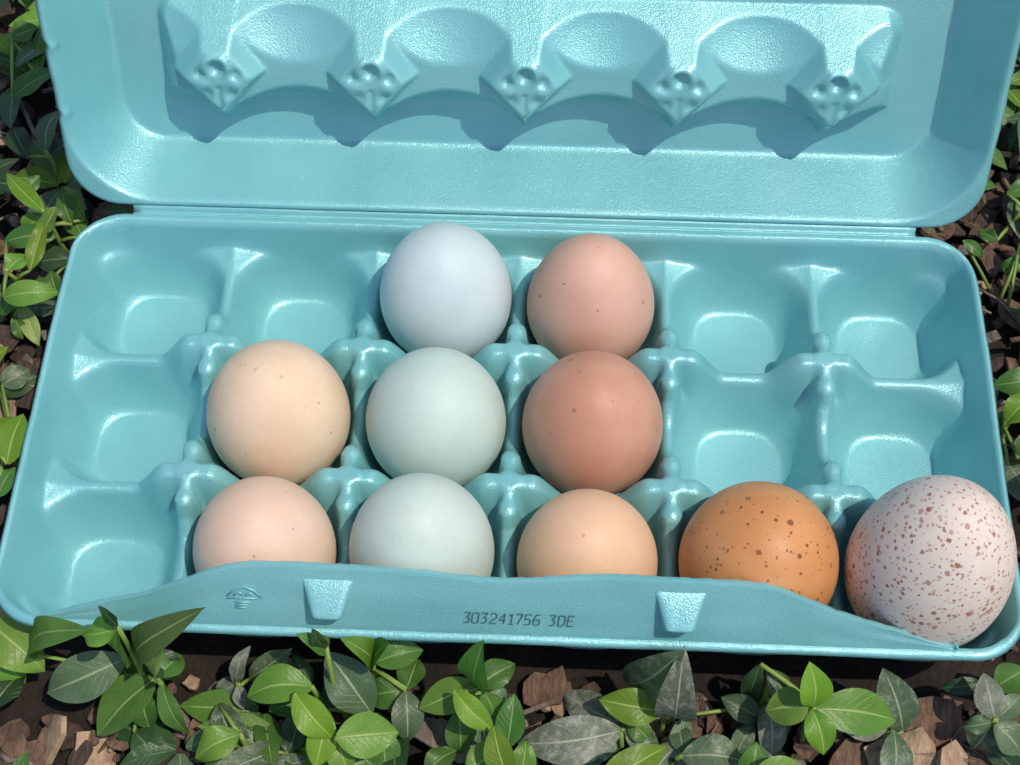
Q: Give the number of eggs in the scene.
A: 10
